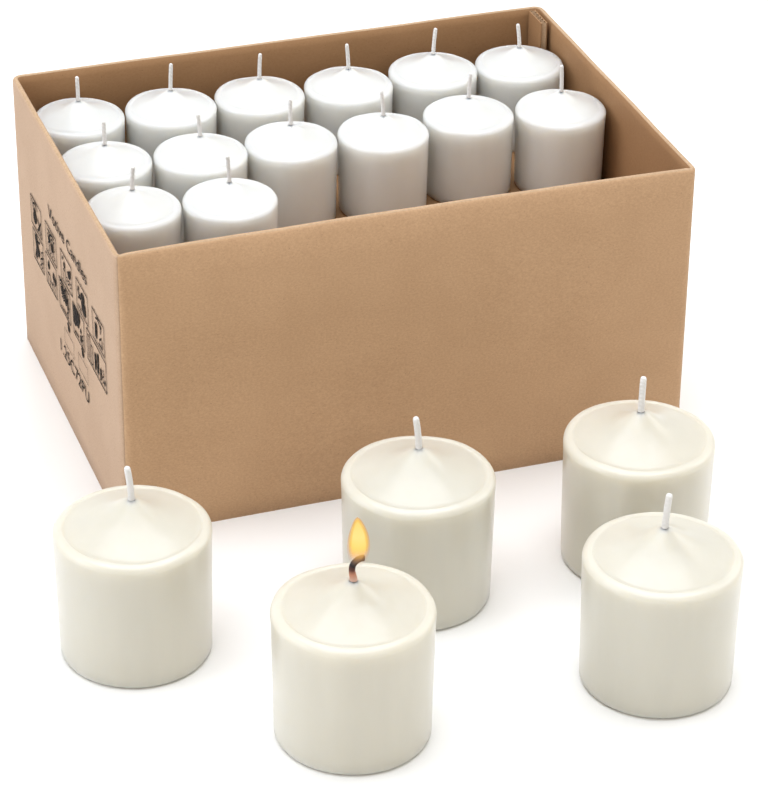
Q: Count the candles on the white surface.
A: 19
